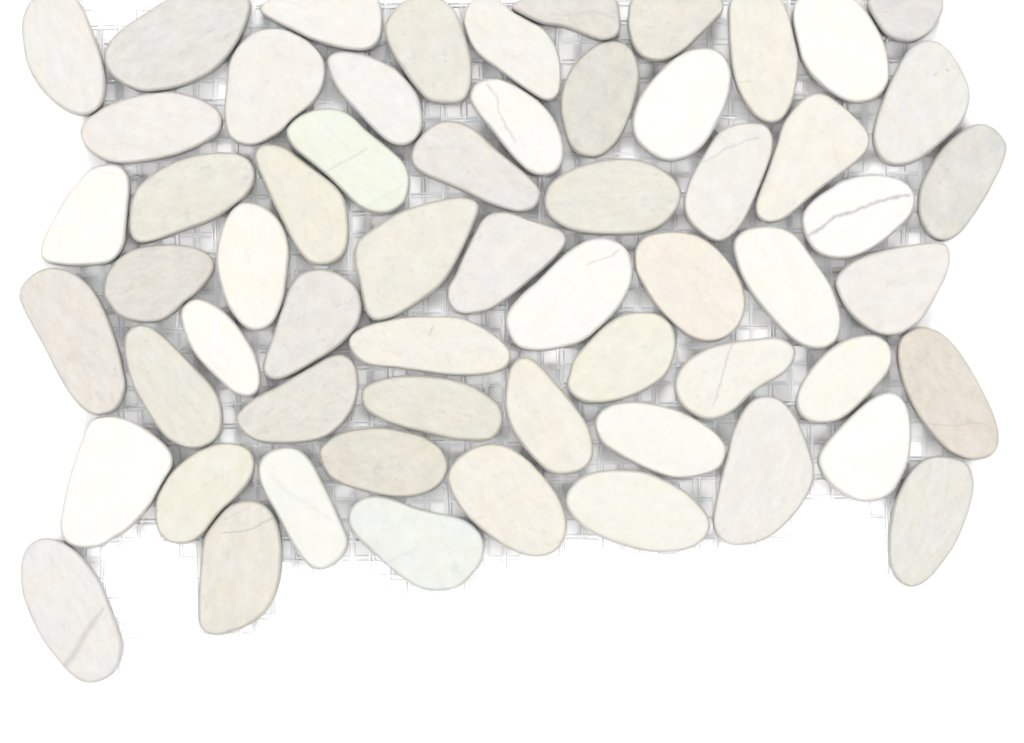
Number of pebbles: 60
